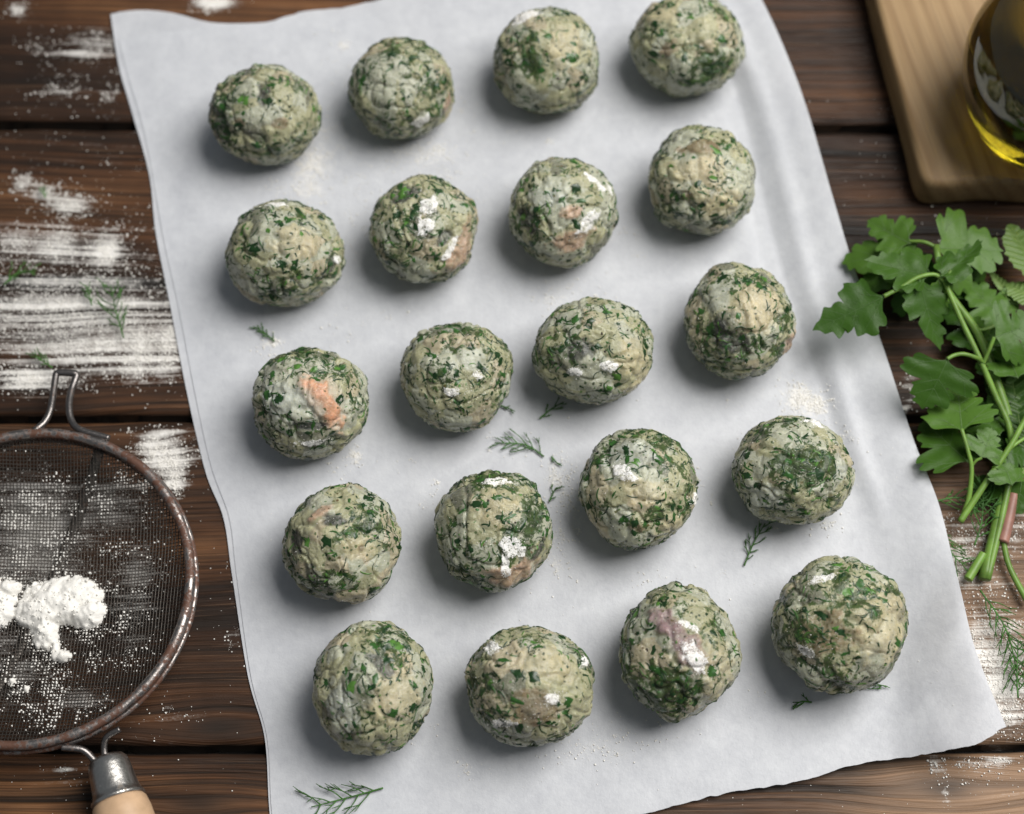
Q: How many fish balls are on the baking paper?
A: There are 20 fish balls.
